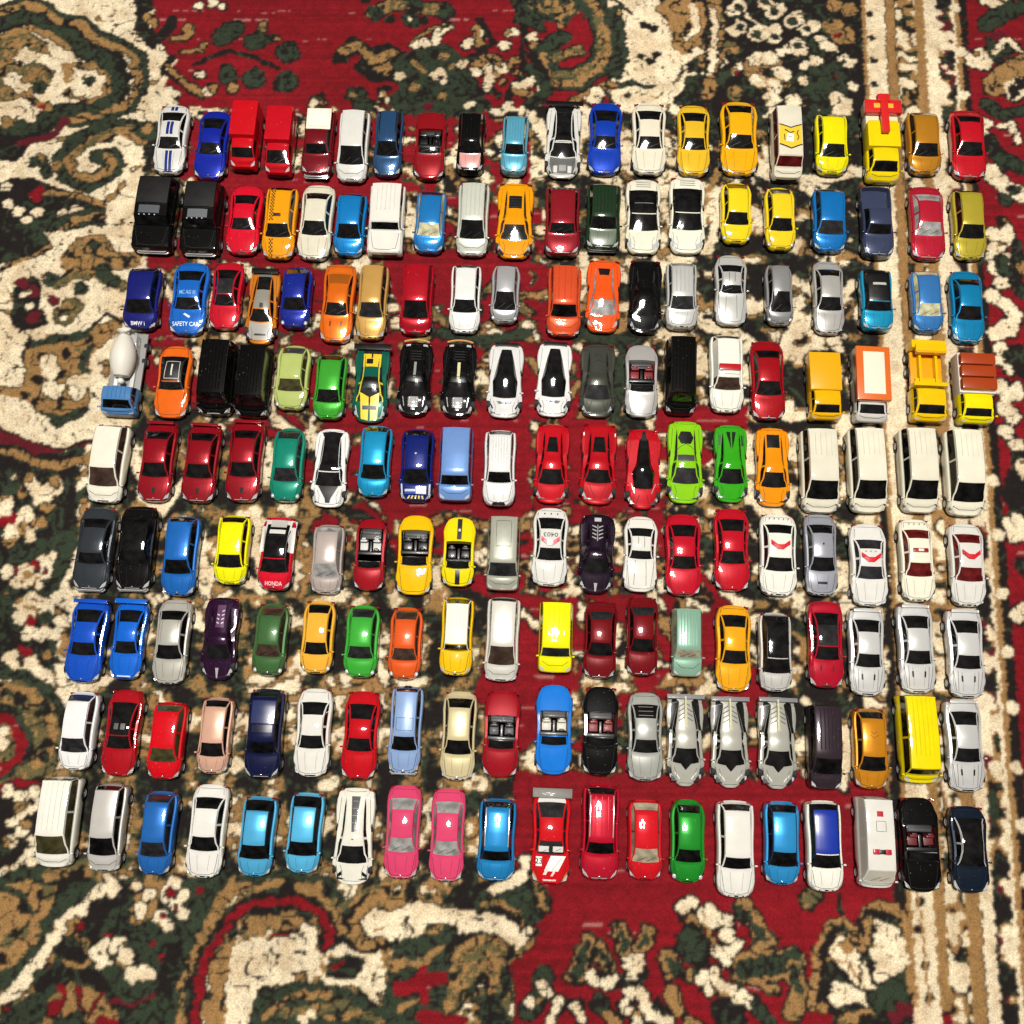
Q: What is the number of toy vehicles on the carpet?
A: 180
